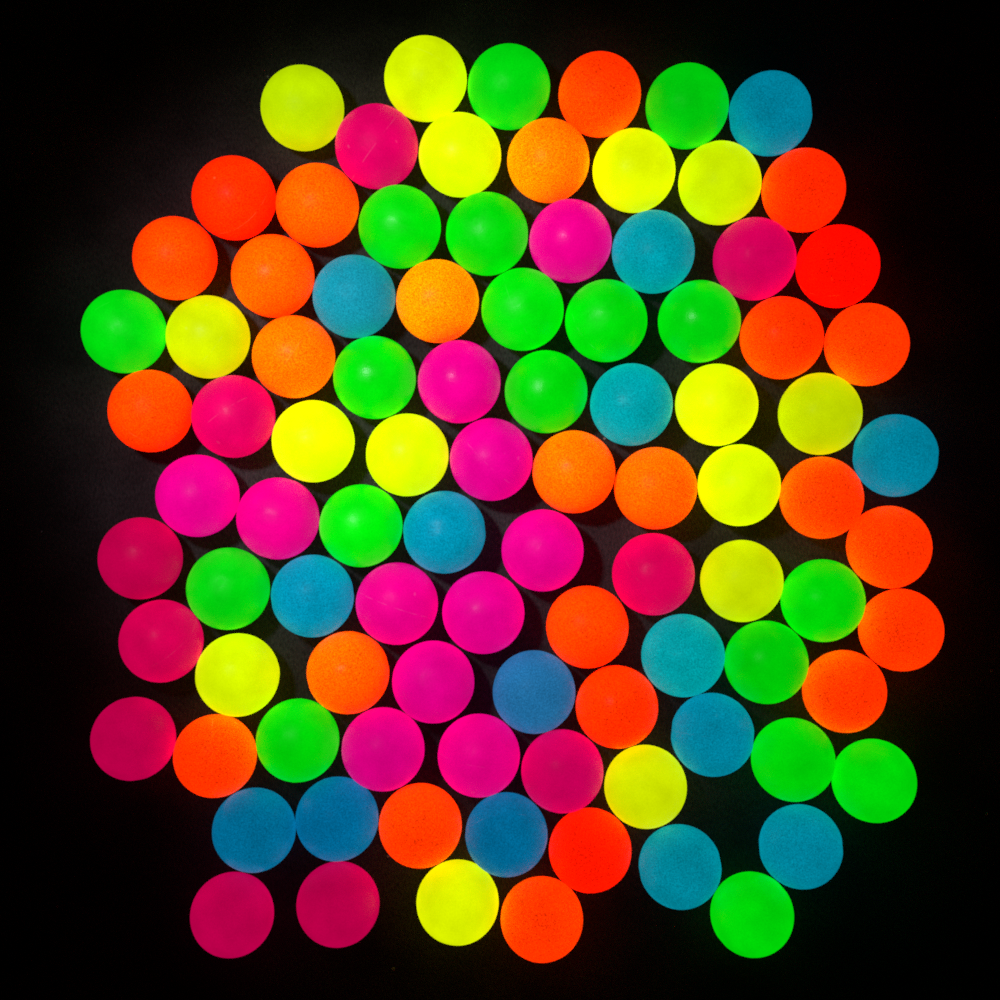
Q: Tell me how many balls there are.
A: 95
